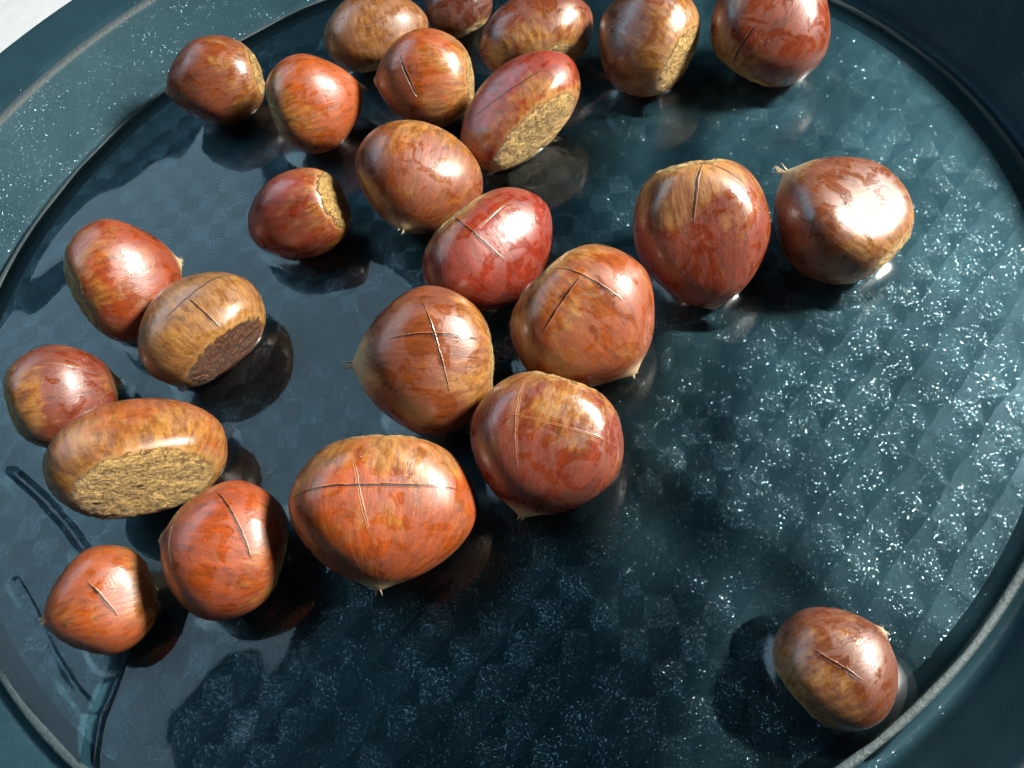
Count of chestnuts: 25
